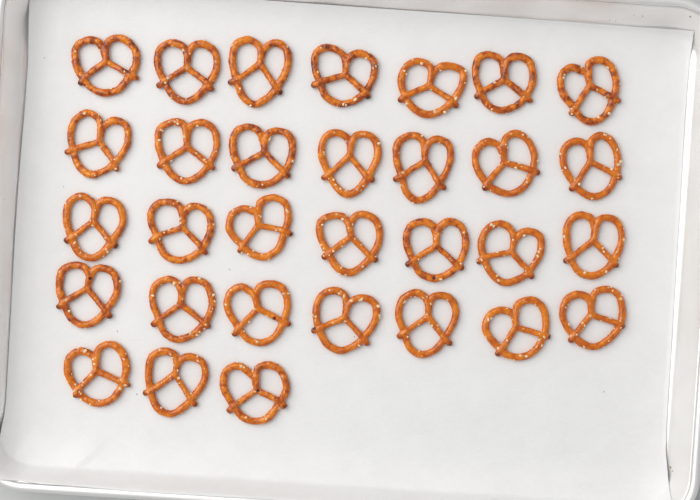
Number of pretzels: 31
